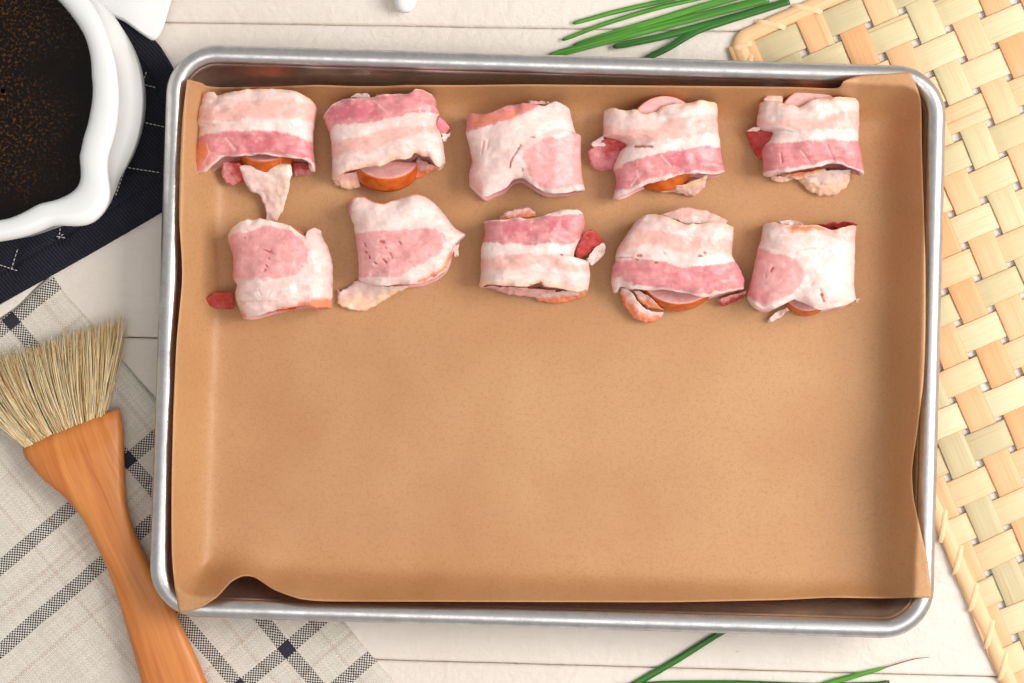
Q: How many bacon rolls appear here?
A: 10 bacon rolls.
